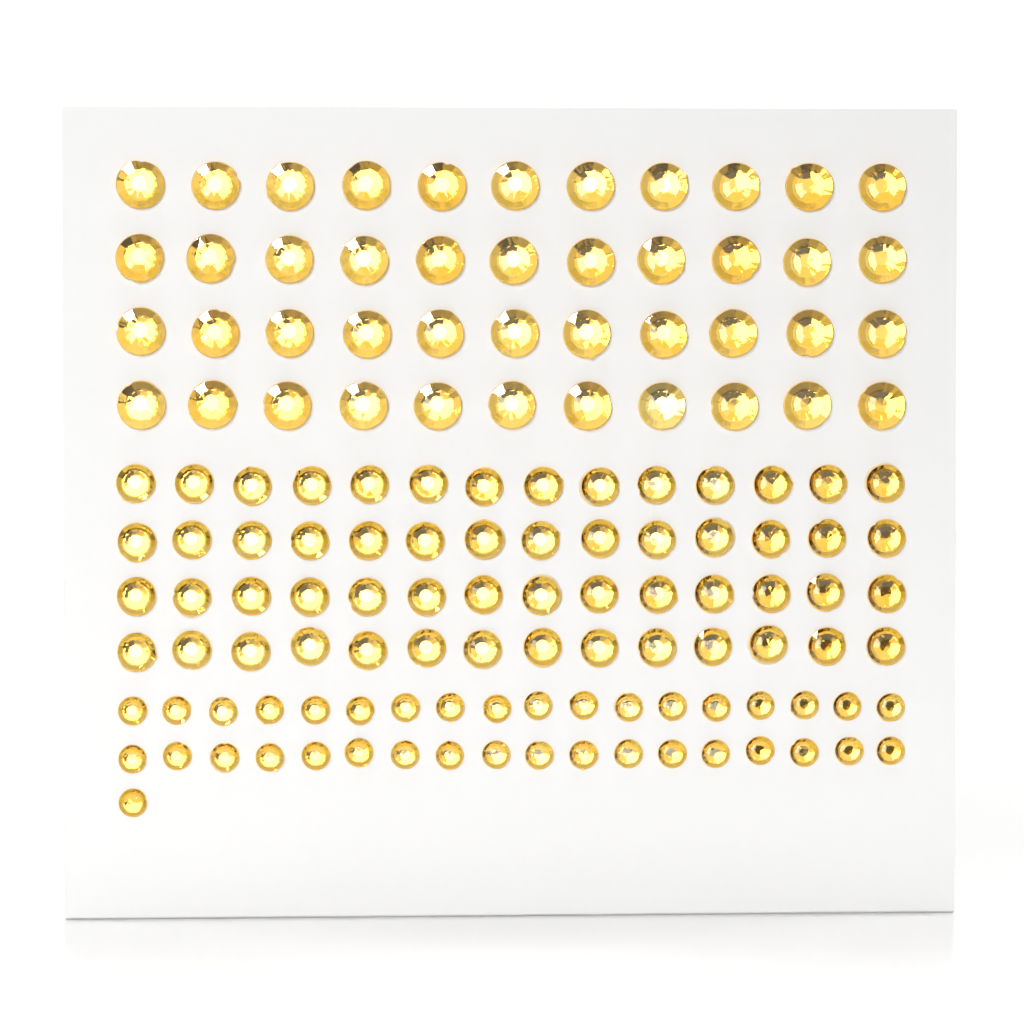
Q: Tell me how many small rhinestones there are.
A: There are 37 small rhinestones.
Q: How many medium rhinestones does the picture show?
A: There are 56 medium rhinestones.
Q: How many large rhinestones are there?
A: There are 44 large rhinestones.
